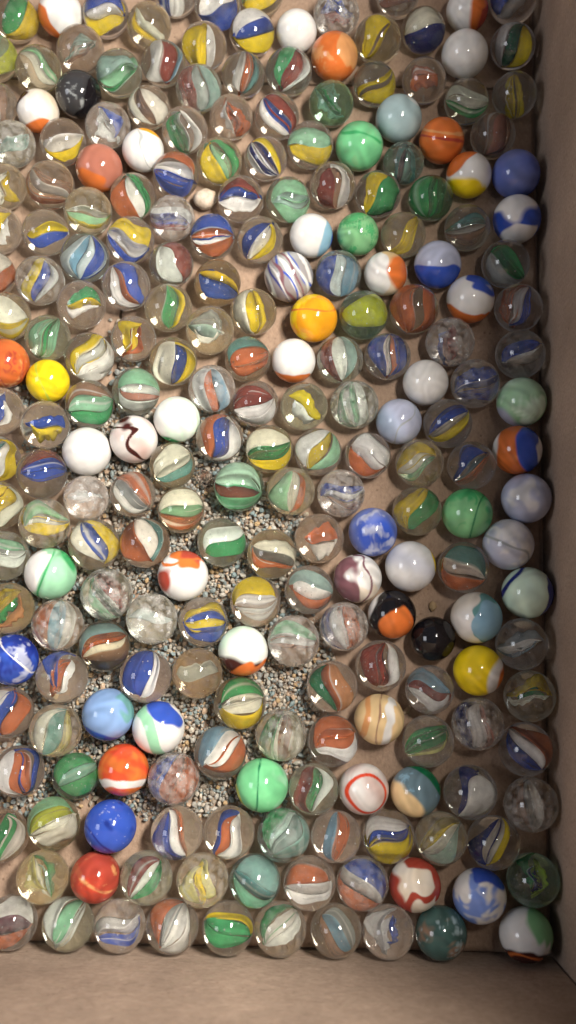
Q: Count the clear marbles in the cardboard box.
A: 175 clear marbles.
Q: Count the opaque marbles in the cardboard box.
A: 60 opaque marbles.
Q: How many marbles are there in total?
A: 235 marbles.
